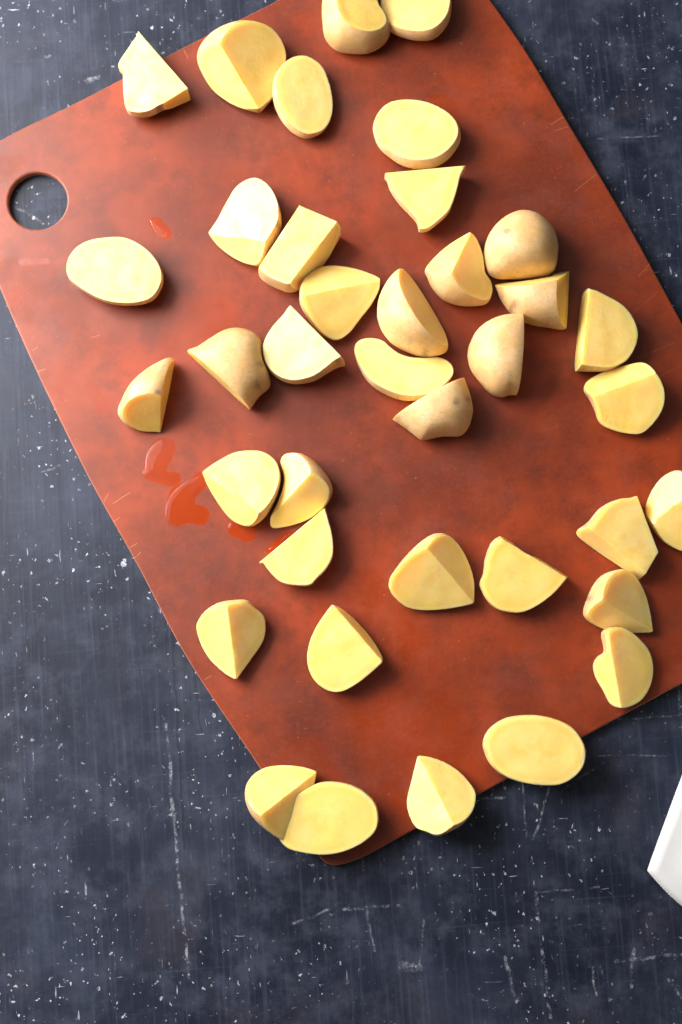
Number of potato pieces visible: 38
